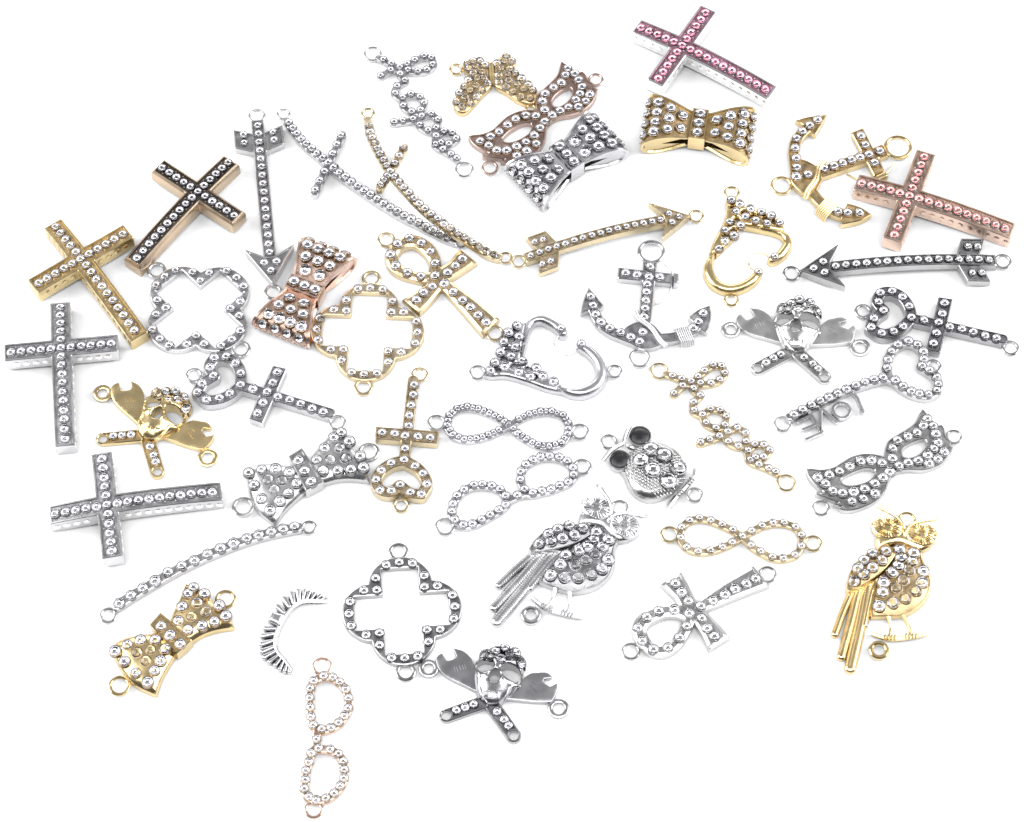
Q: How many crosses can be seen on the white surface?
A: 8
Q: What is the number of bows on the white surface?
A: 5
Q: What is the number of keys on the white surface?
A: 4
